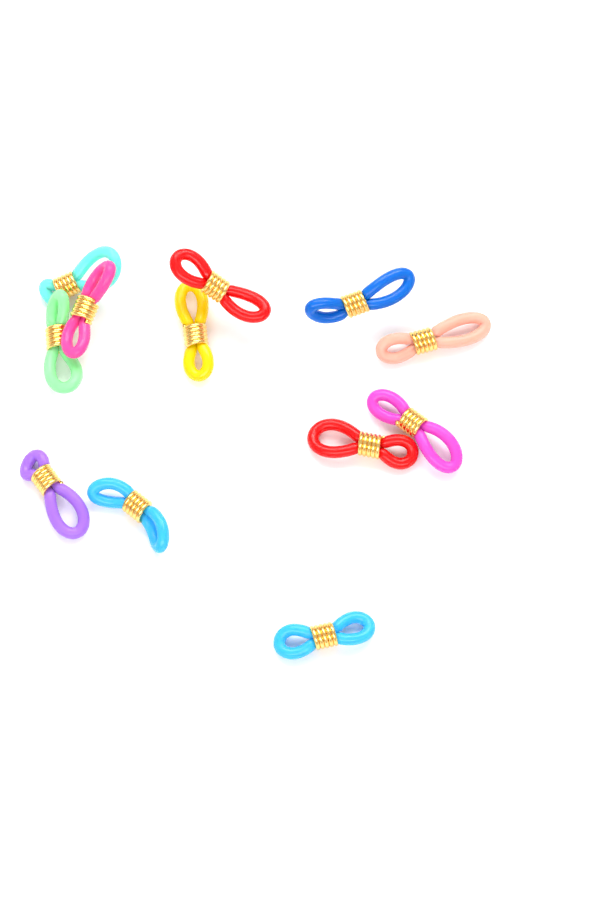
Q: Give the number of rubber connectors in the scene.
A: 12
